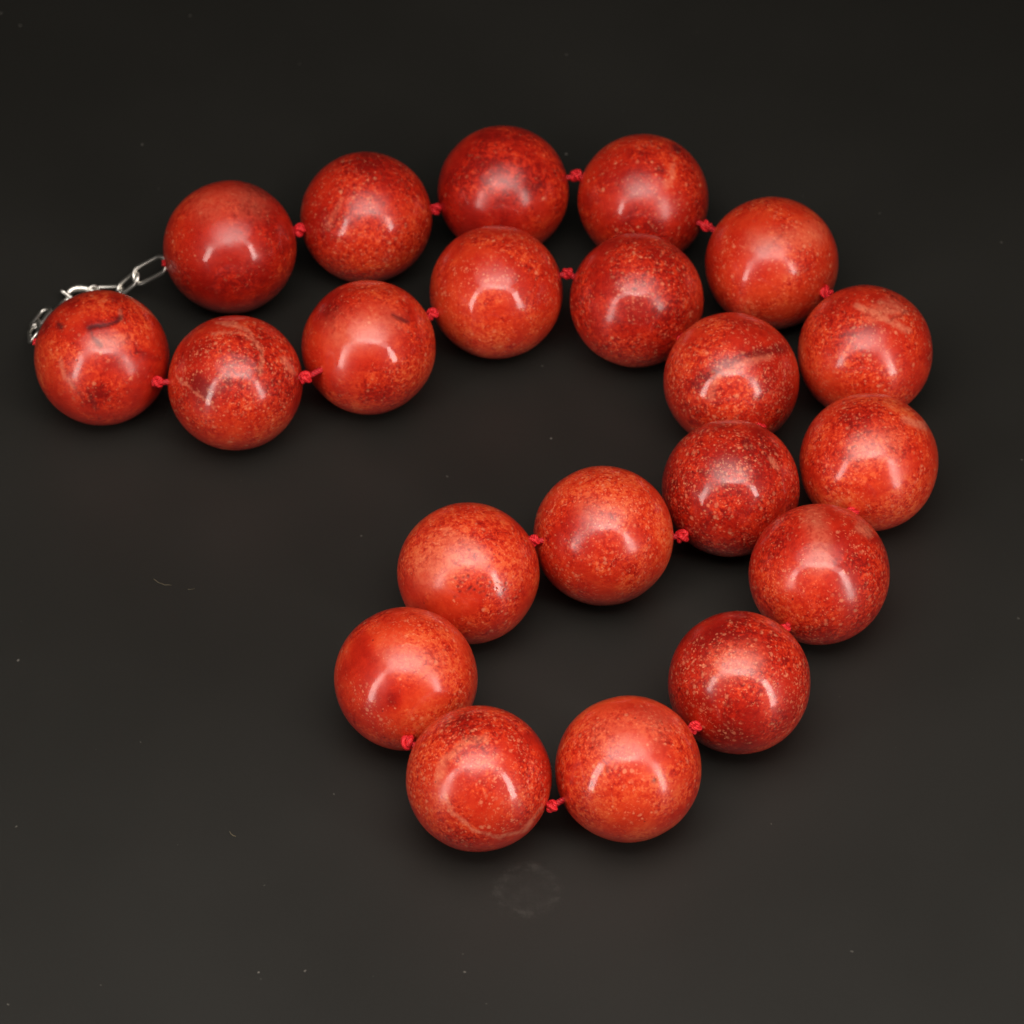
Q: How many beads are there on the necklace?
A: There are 21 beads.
